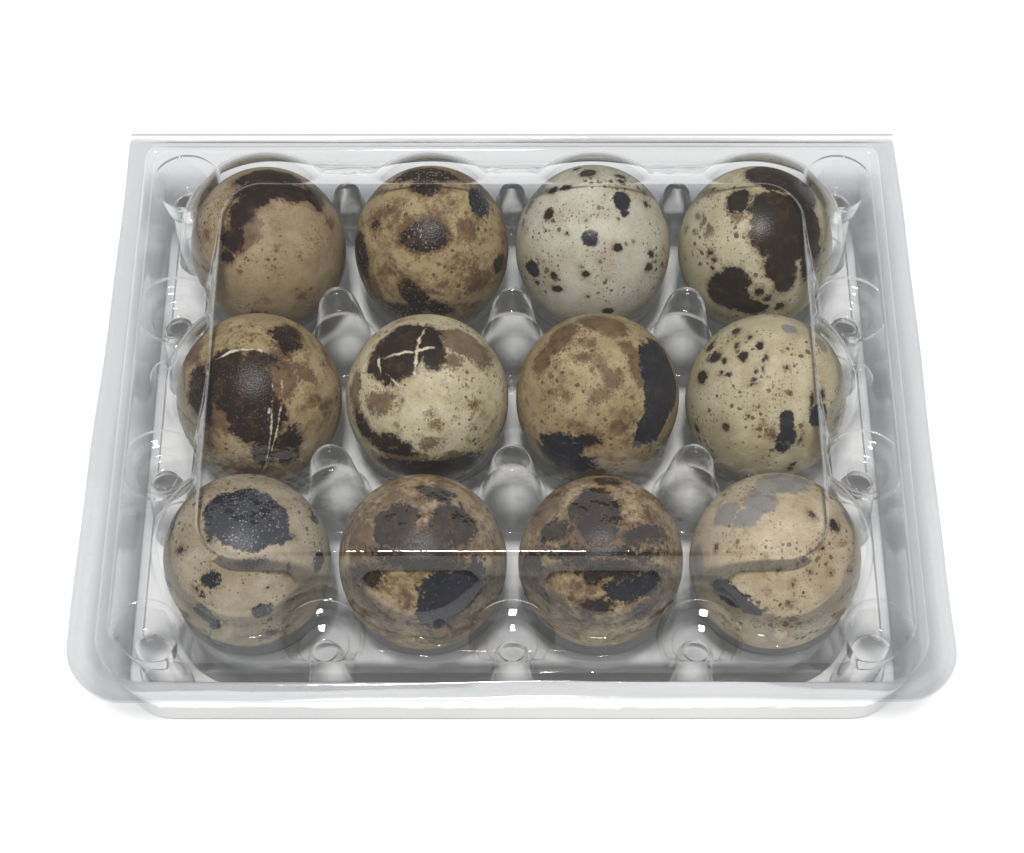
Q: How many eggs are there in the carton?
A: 12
